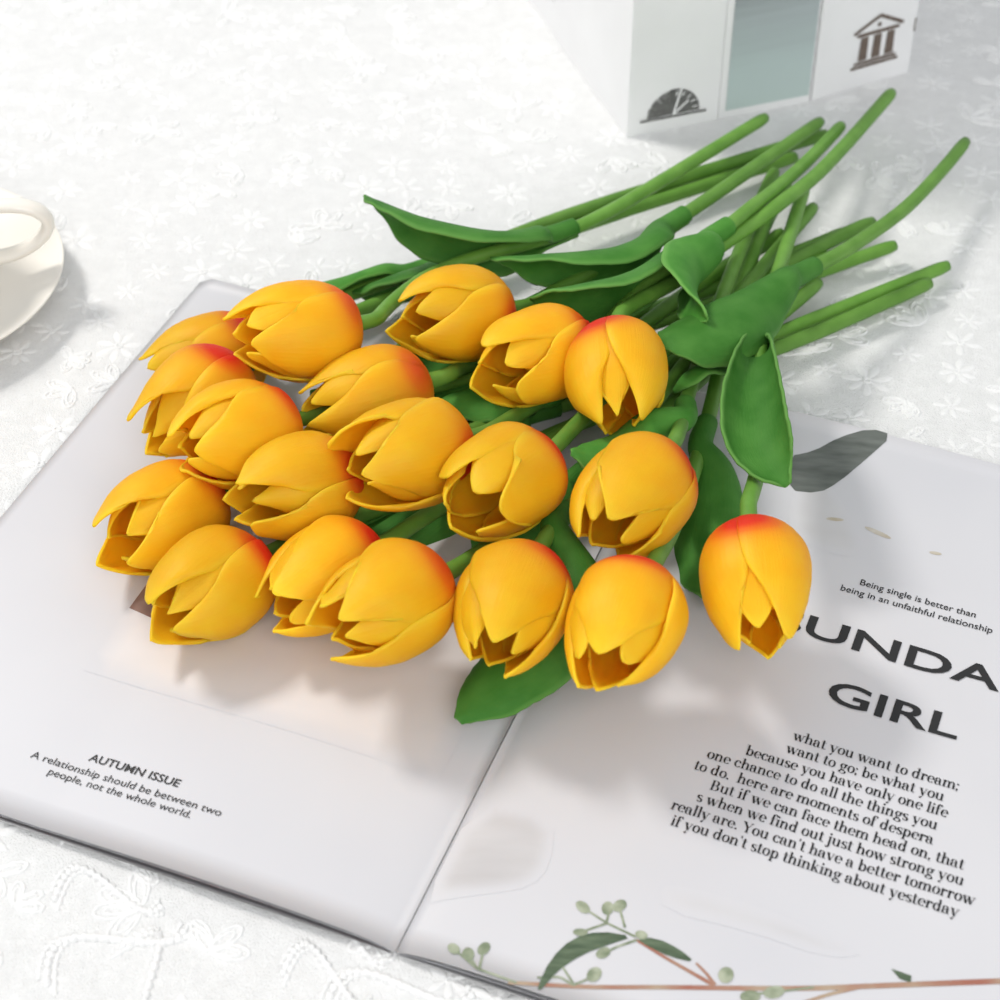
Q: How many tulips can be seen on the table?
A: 19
